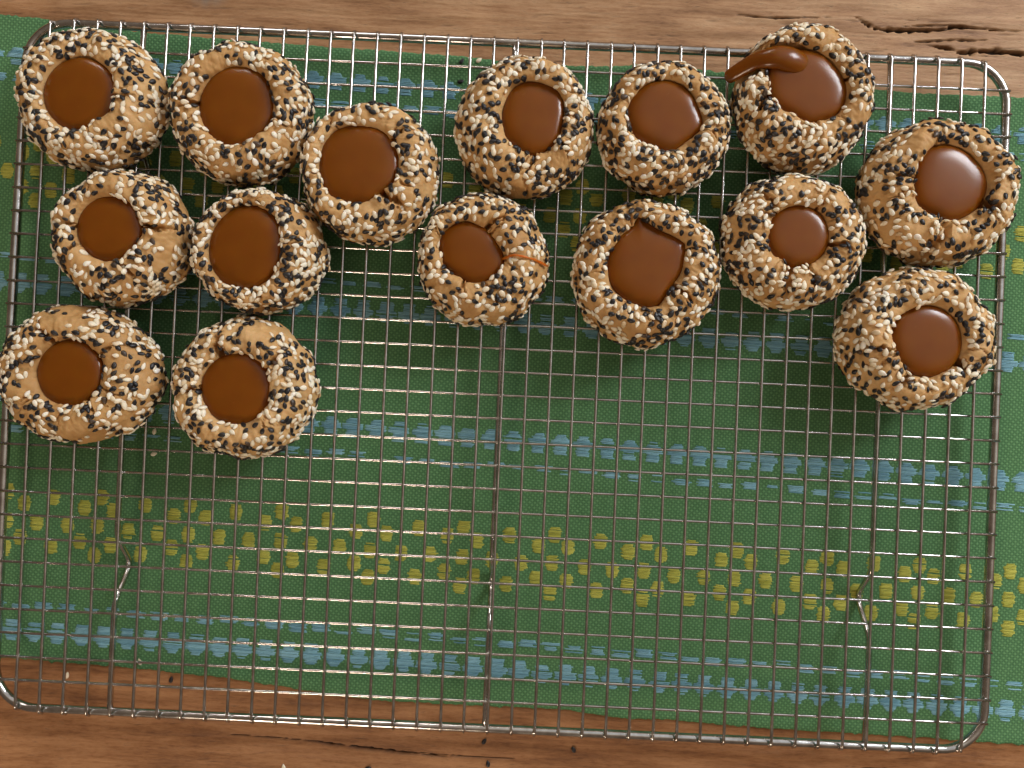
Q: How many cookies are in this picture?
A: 15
